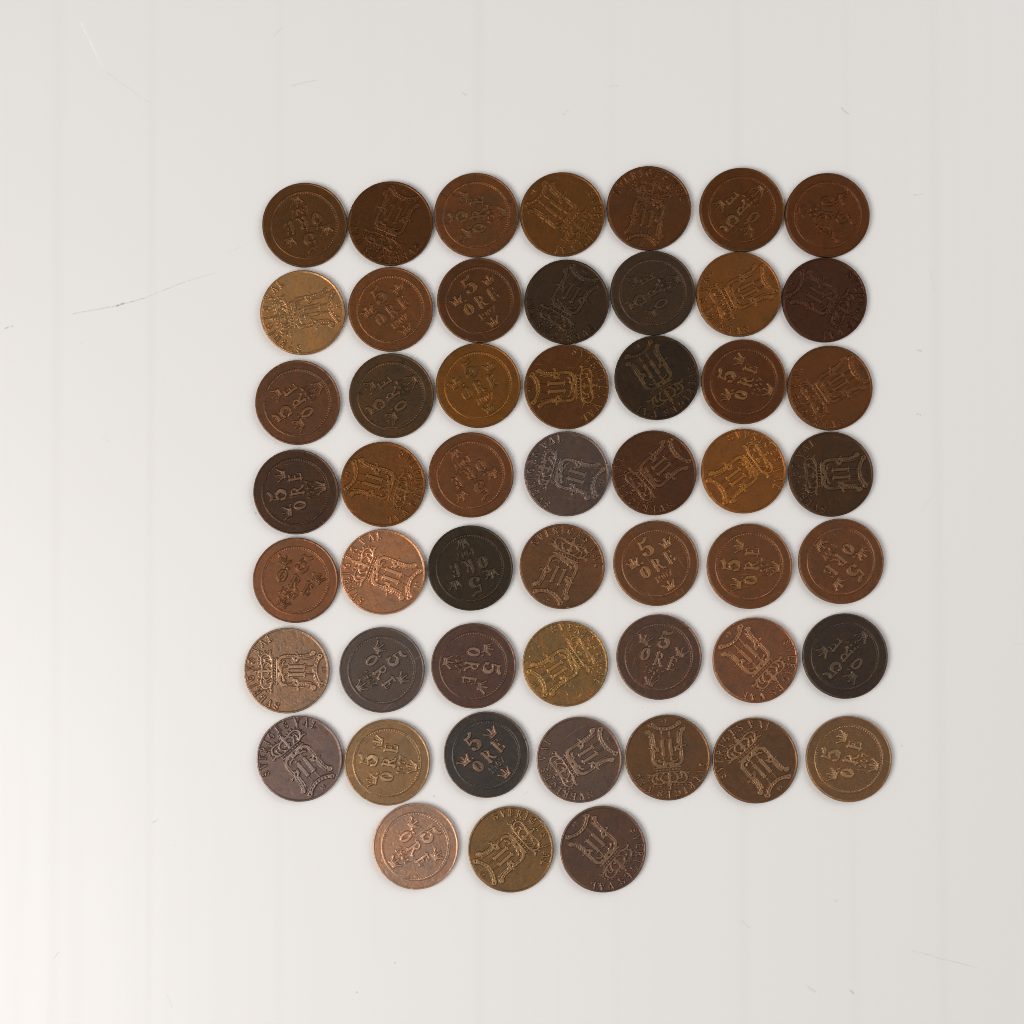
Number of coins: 52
